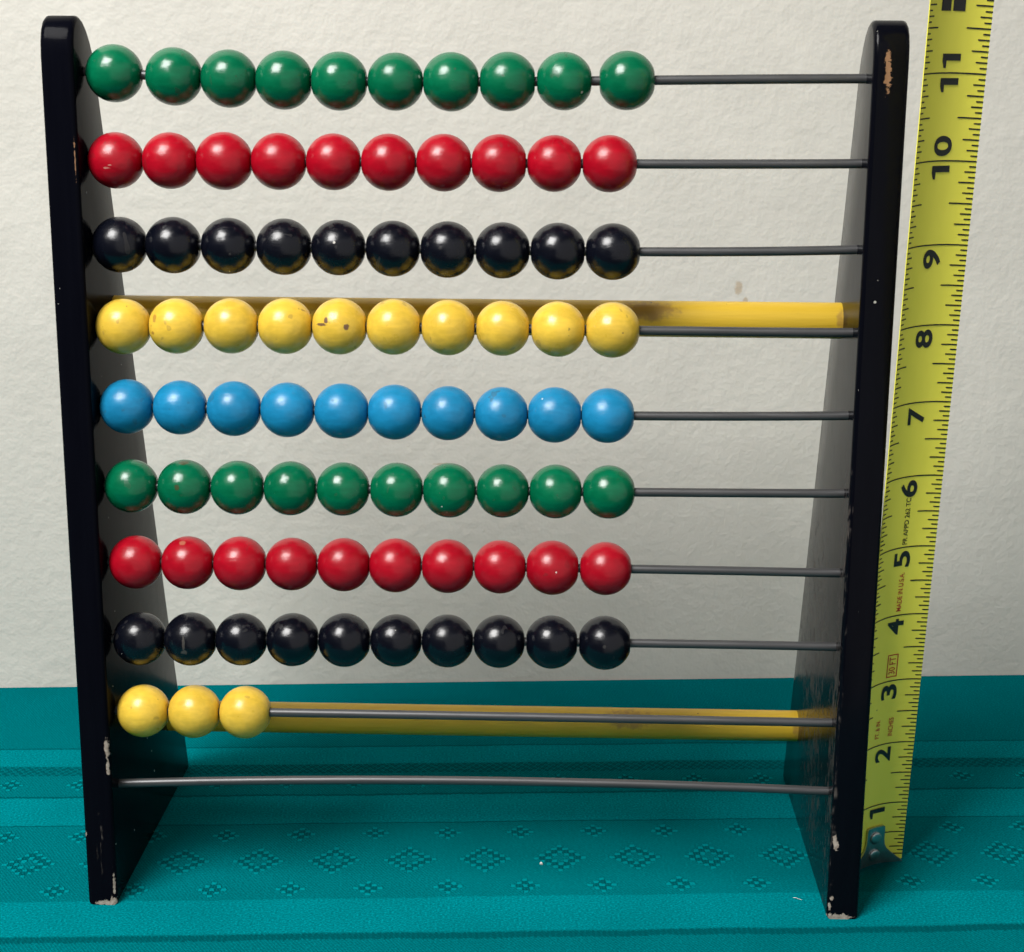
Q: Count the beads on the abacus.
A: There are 83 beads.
